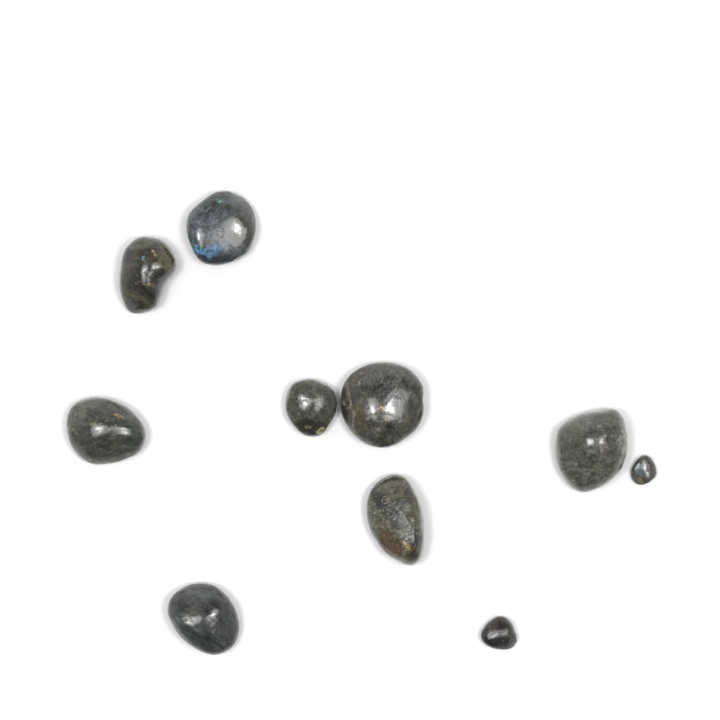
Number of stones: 10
